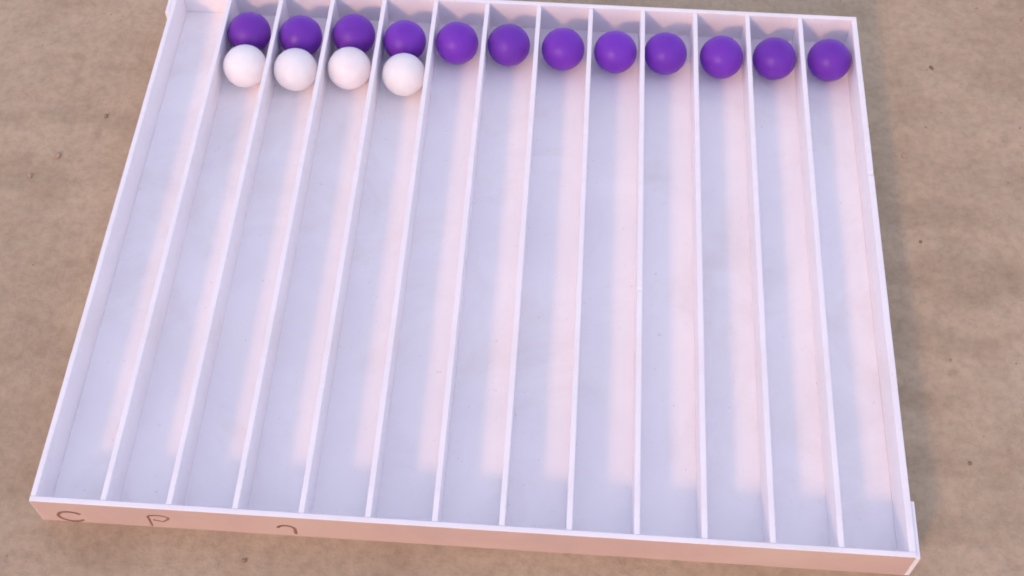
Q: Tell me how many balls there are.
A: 16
